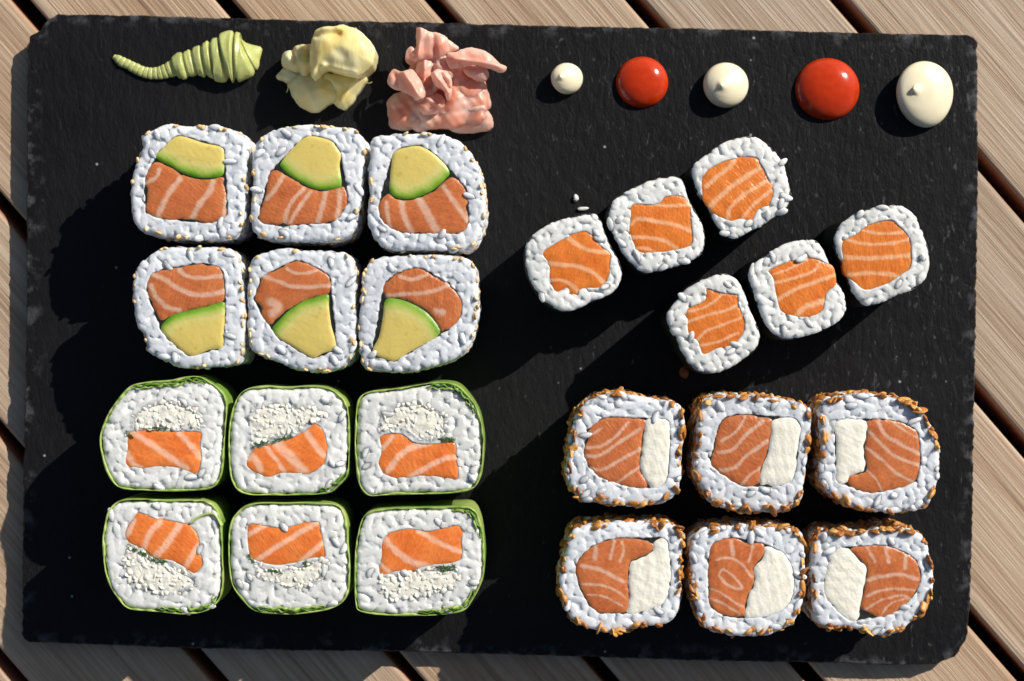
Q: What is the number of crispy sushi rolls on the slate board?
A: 6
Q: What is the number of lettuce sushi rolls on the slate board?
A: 6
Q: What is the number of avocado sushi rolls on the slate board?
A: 6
